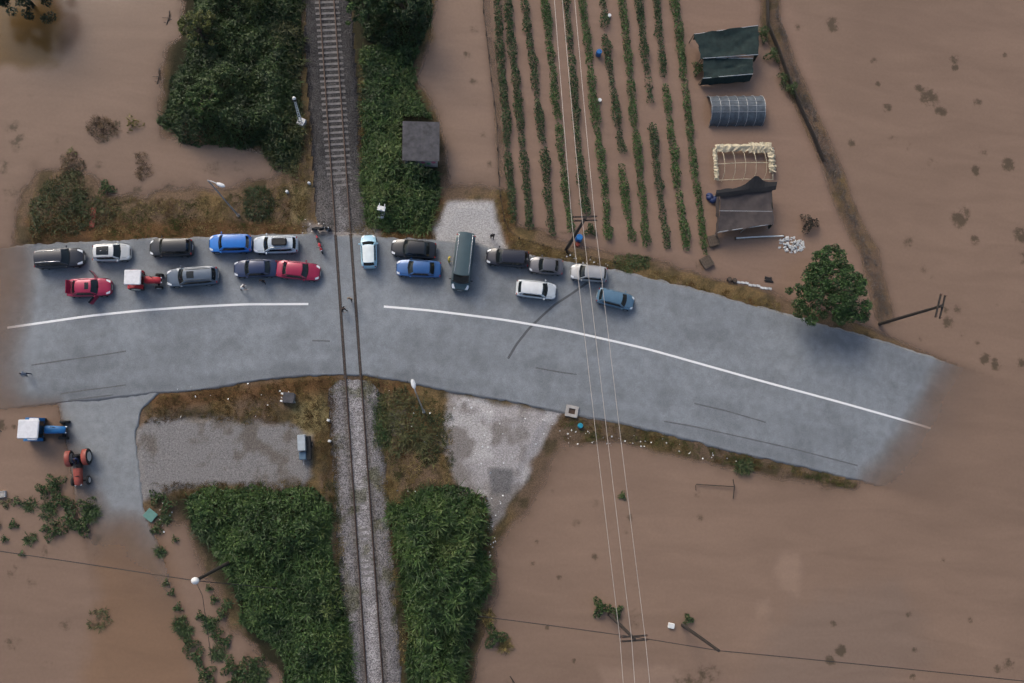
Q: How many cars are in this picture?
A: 17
